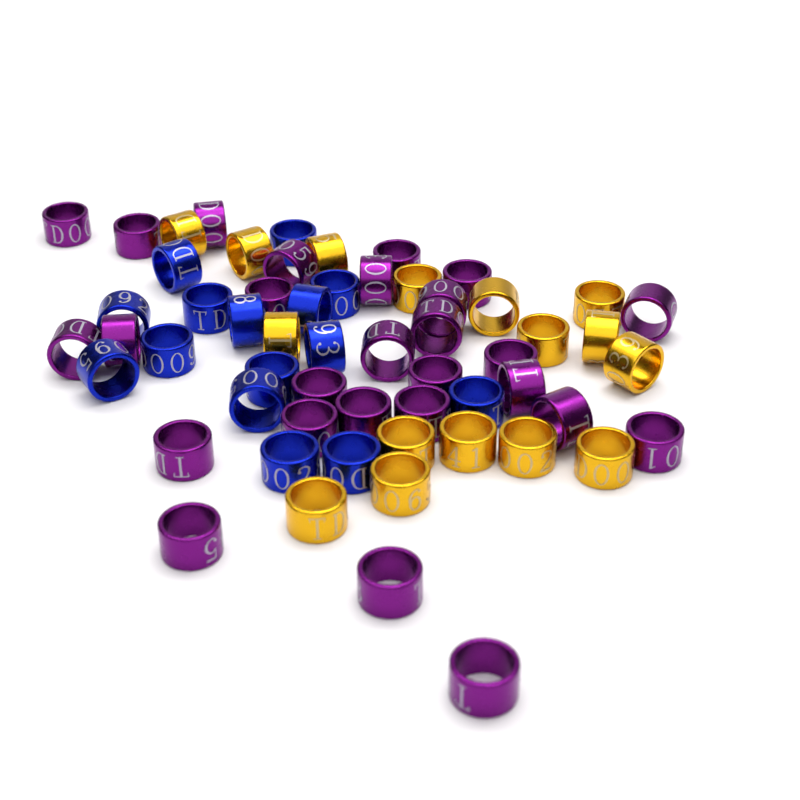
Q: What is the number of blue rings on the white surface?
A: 15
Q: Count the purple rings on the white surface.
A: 27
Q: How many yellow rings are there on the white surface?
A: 16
